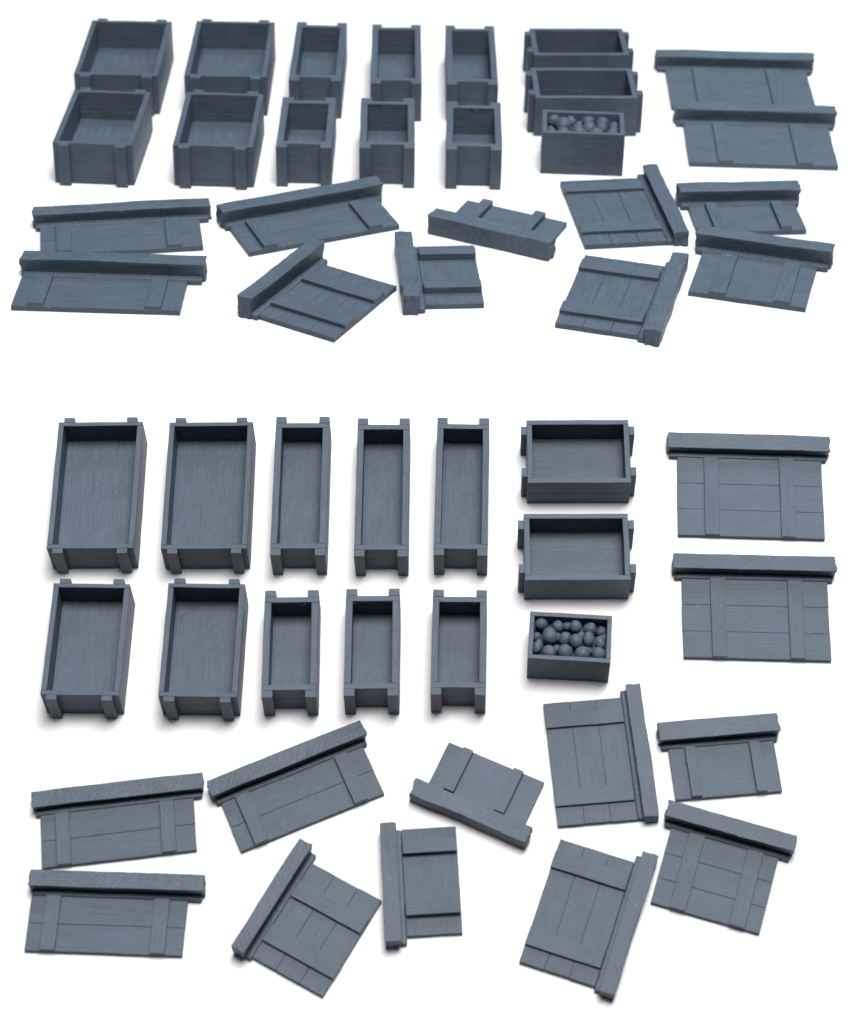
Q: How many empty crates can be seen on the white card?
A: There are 24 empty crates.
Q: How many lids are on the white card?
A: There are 24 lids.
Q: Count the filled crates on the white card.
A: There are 2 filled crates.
